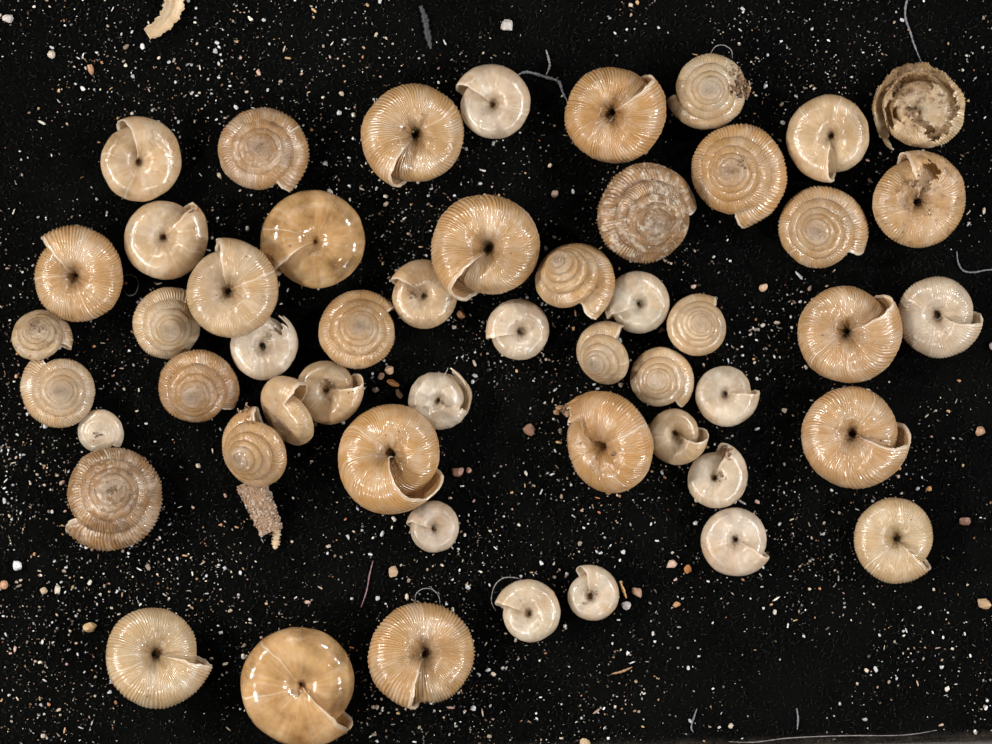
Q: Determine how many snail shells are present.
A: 52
